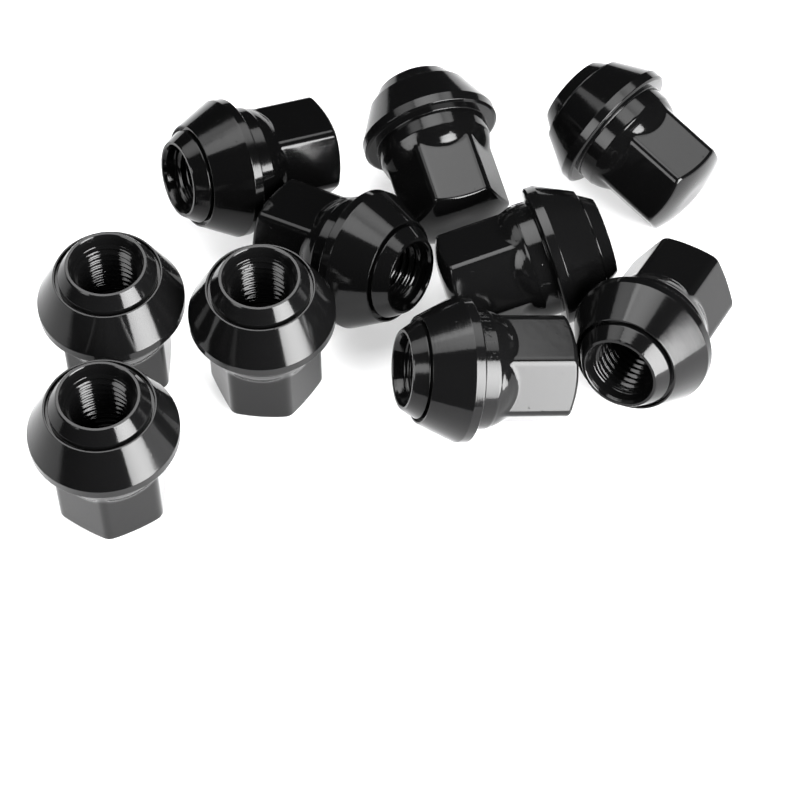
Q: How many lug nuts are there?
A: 10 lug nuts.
